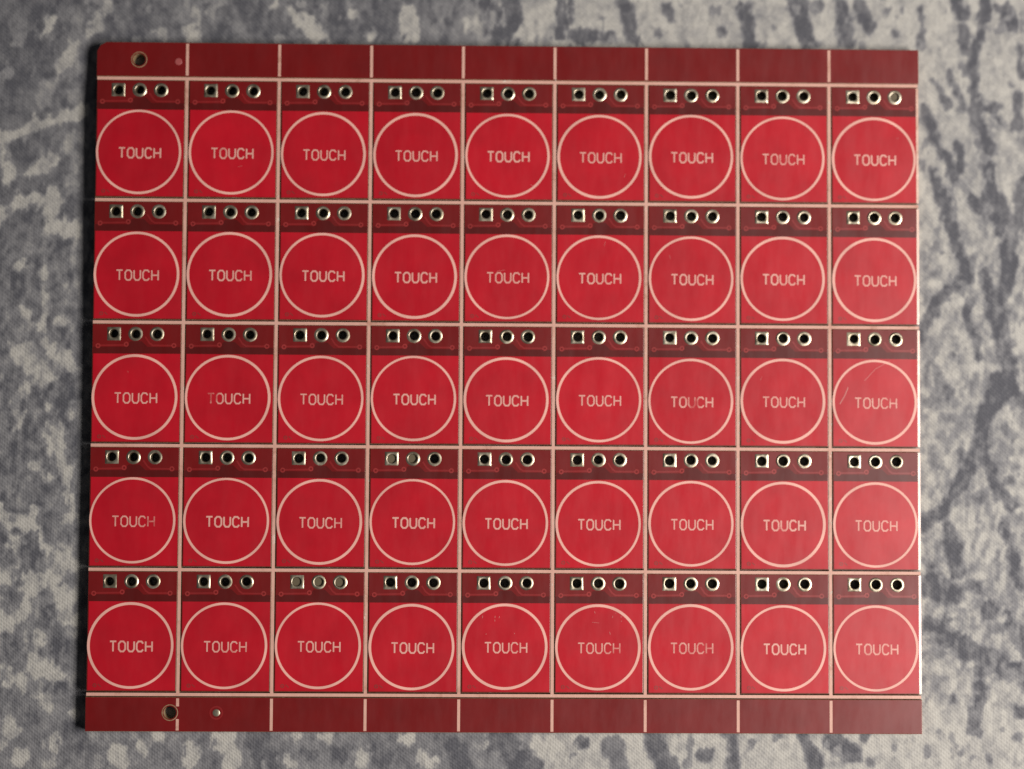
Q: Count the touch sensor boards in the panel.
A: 45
